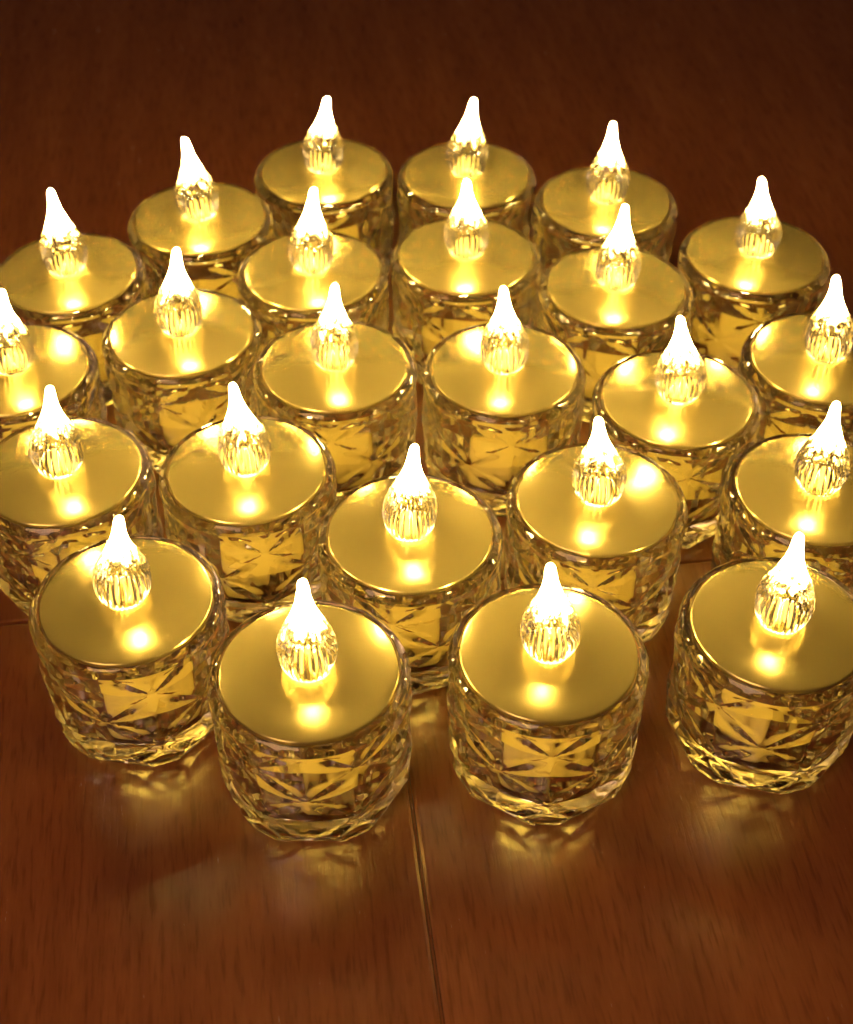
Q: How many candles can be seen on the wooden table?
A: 24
